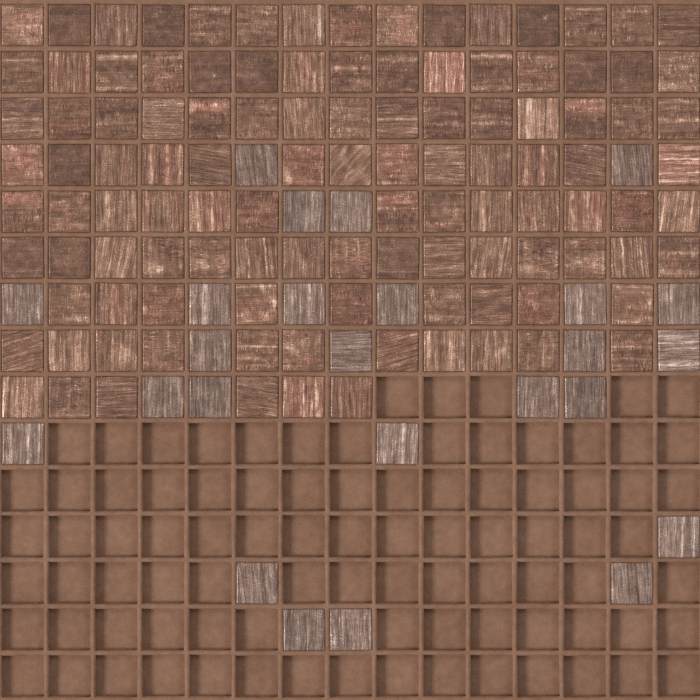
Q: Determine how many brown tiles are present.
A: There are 112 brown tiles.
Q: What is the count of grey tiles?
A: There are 25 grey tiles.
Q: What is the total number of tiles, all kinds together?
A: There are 137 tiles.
